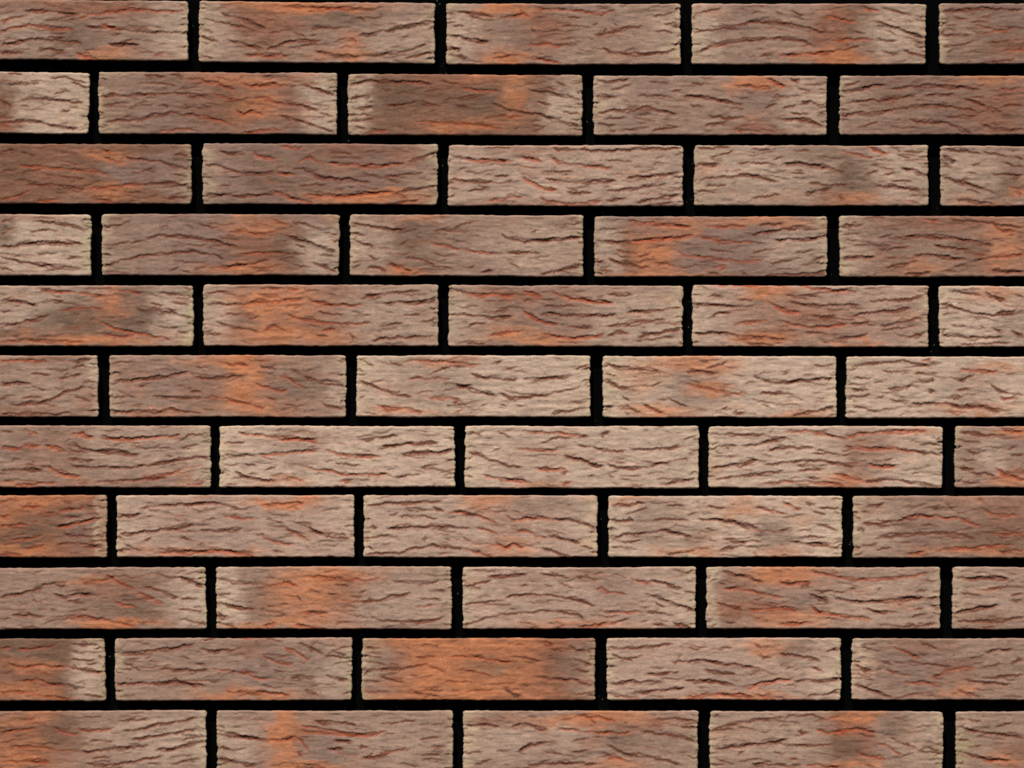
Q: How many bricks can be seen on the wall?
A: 55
